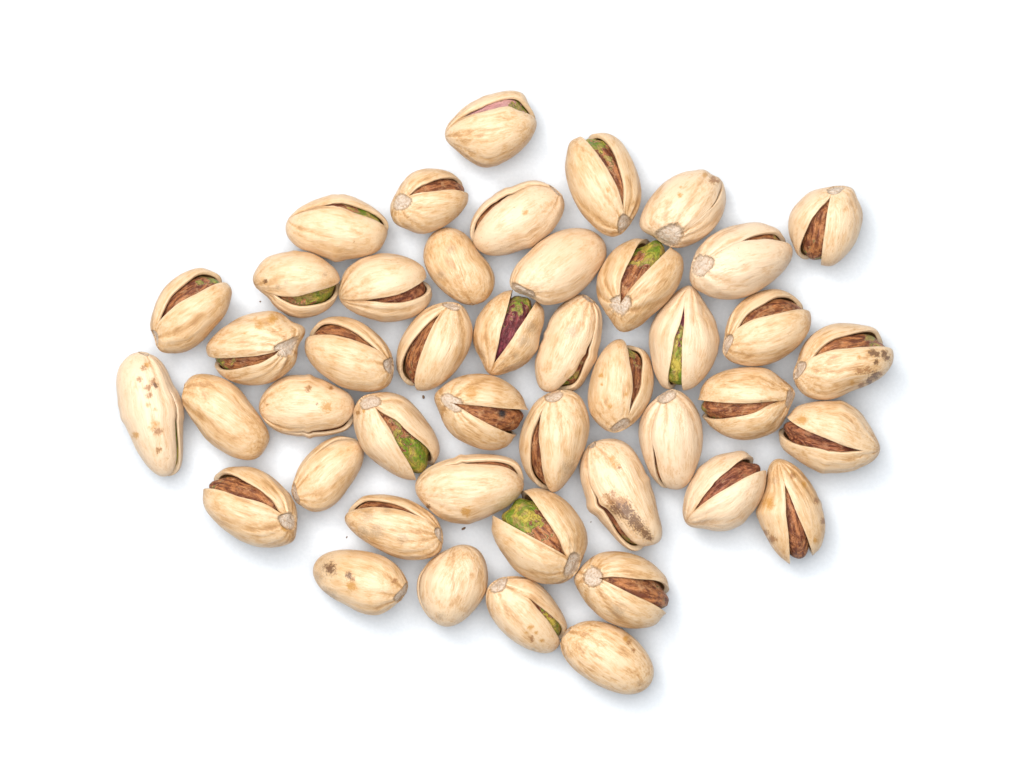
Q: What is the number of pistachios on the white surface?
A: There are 45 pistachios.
